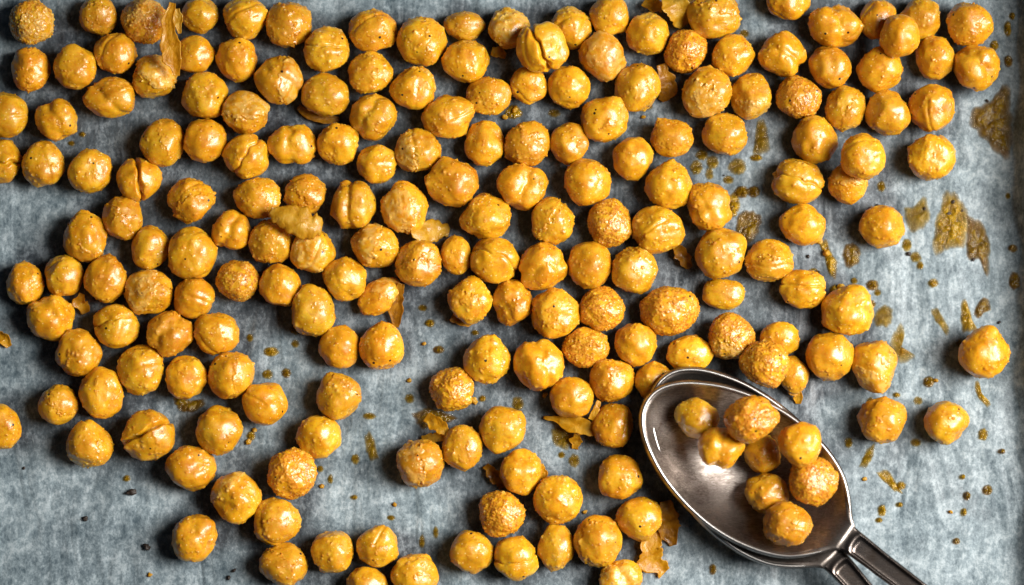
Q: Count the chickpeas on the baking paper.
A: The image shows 200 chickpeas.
